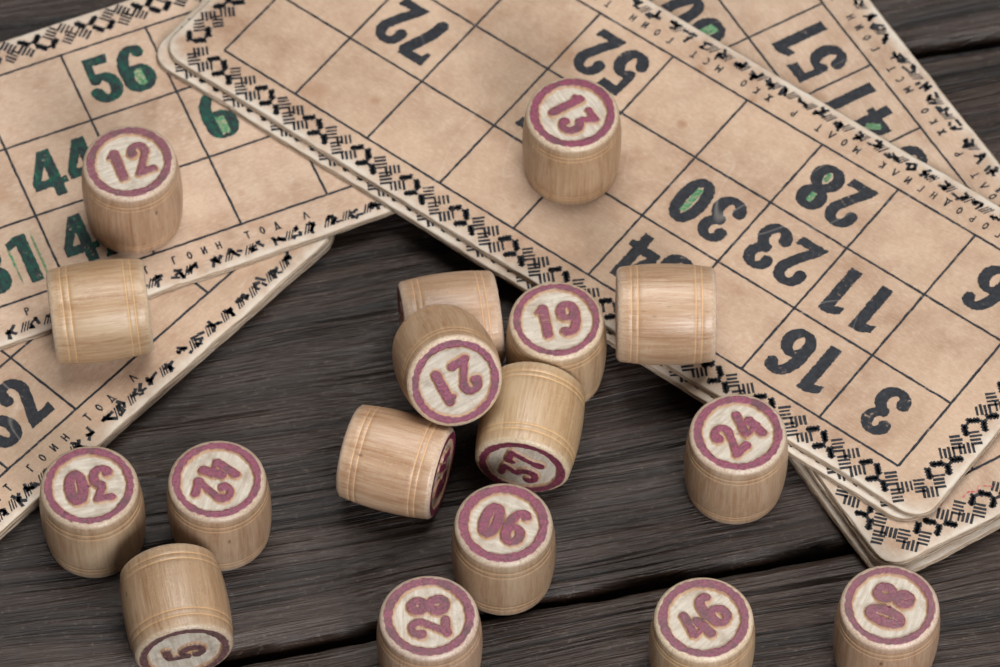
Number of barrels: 17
